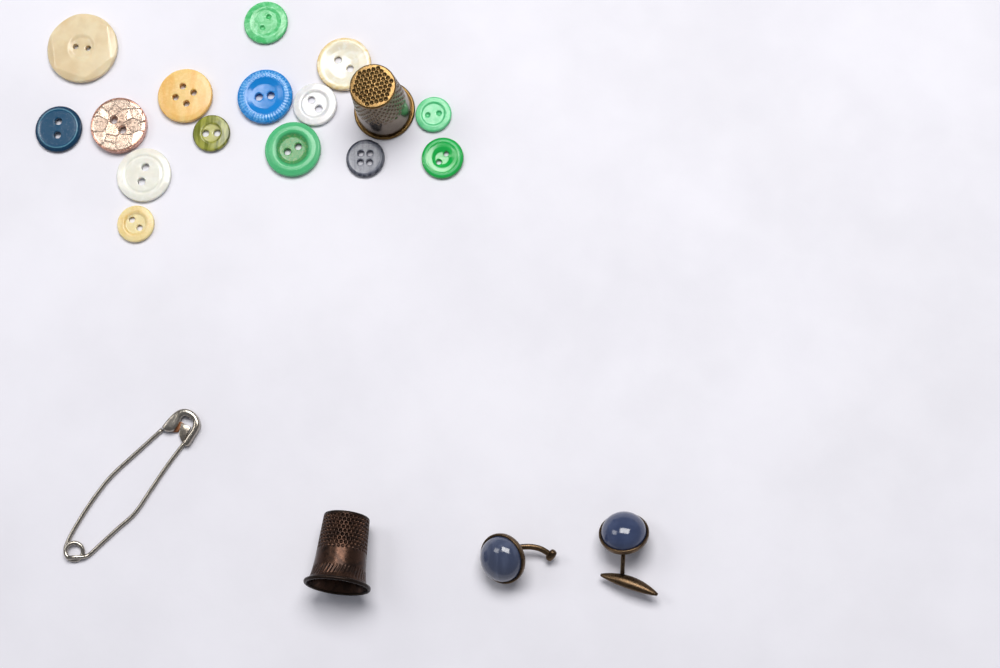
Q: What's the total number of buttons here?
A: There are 15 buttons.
